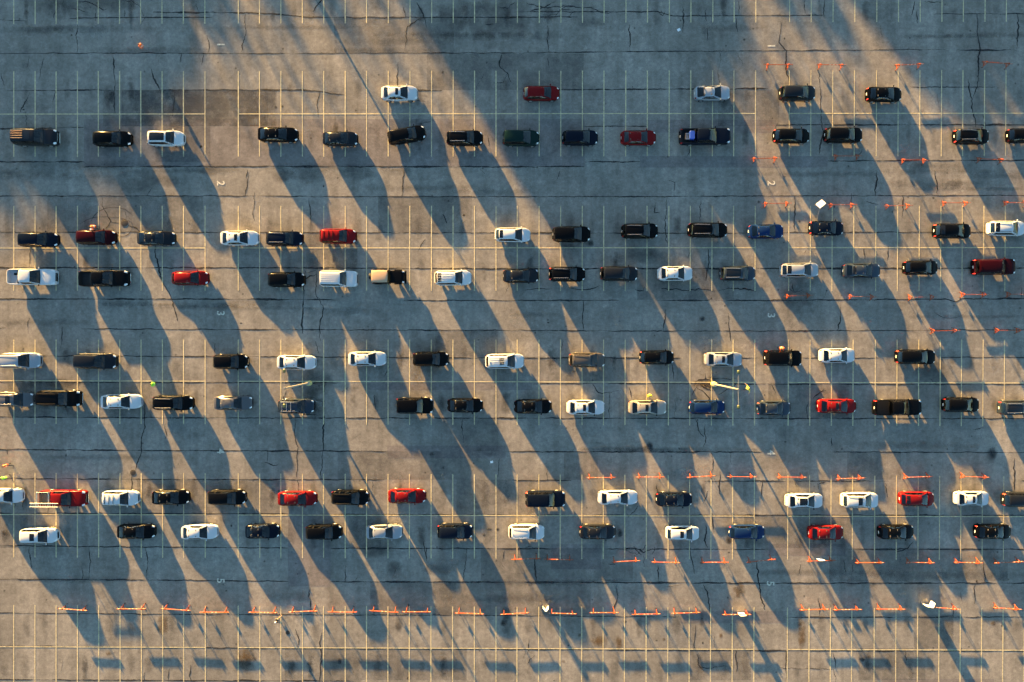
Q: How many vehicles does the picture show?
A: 110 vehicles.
